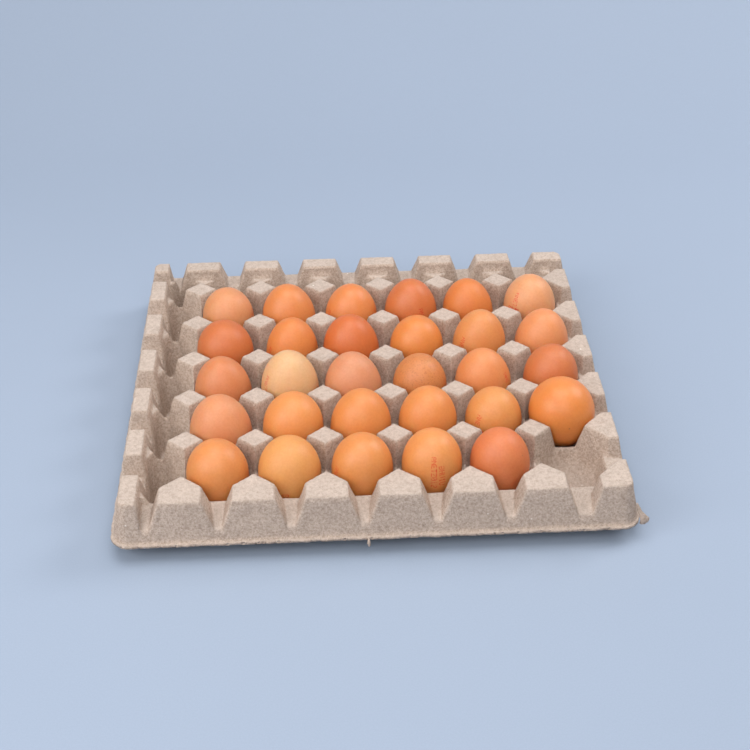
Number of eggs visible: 29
